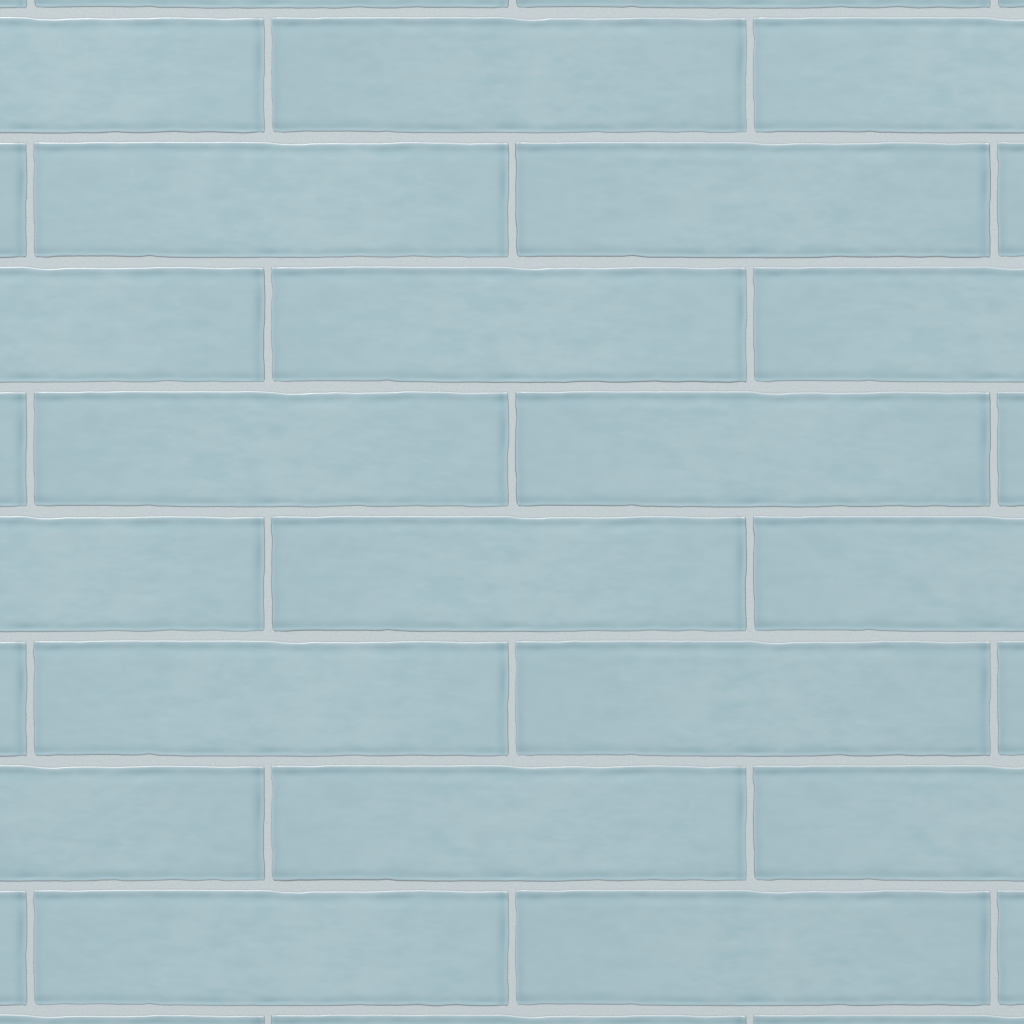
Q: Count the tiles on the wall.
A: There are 35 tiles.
